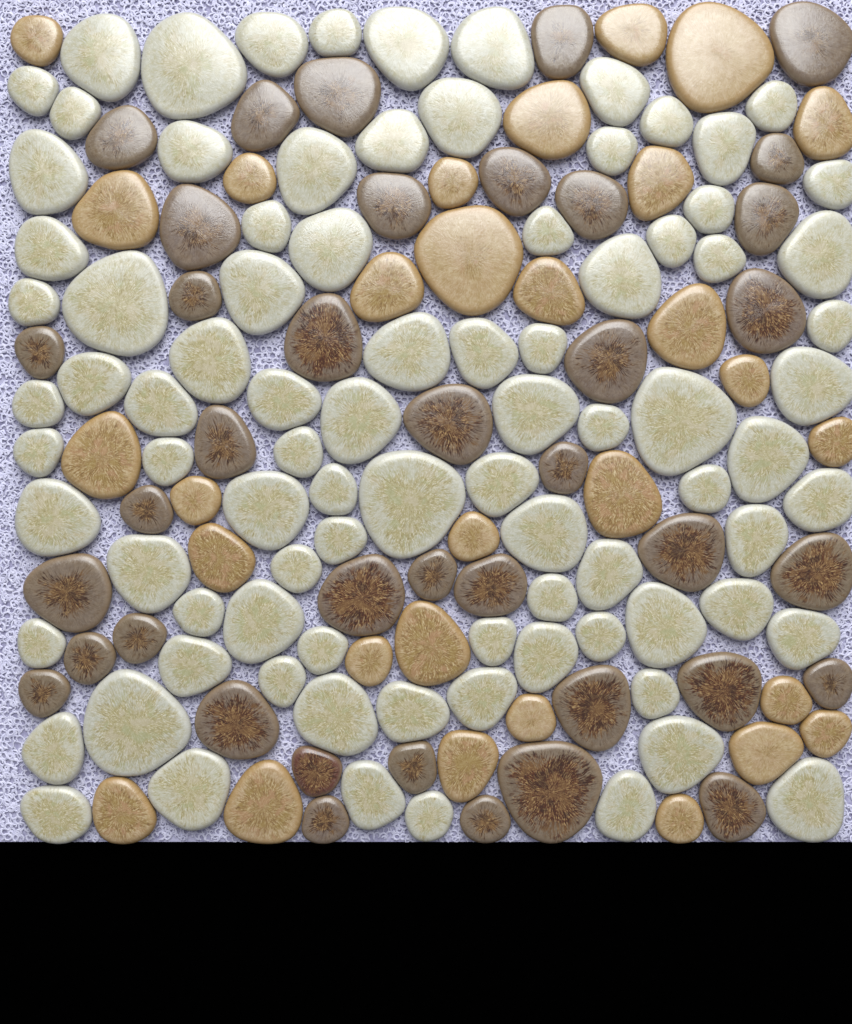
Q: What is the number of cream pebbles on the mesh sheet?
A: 88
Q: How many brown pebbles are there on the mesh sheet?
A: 39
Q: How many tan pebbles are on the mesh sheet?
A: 30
